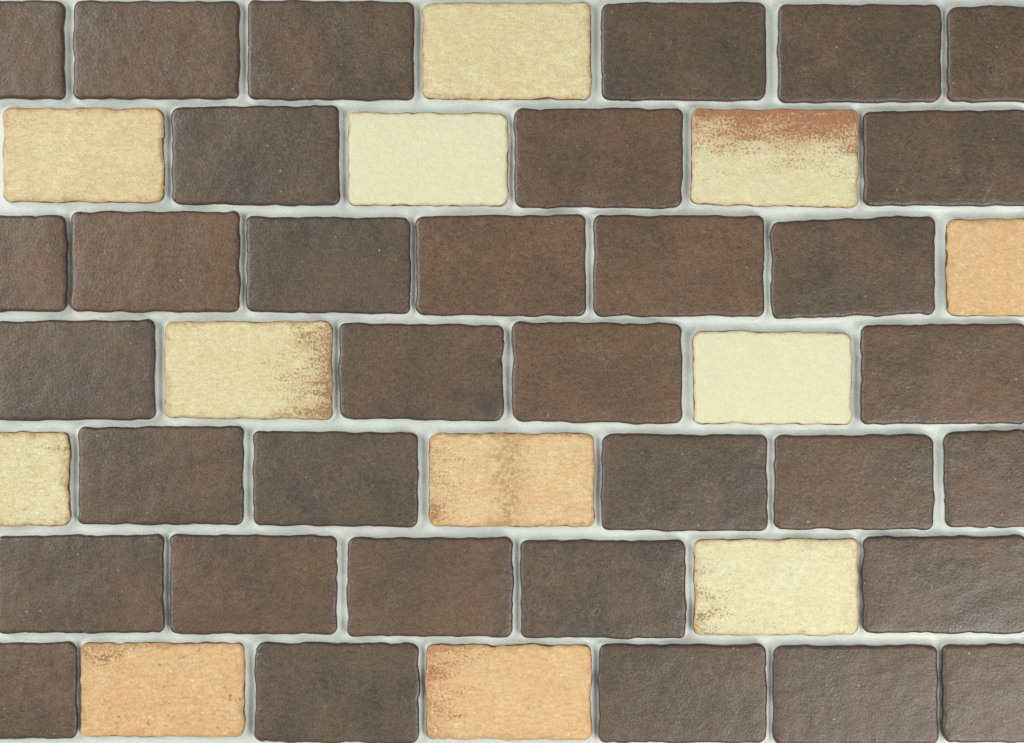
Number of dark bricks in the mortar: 34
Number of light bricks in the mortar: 12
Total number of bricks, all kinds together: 46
